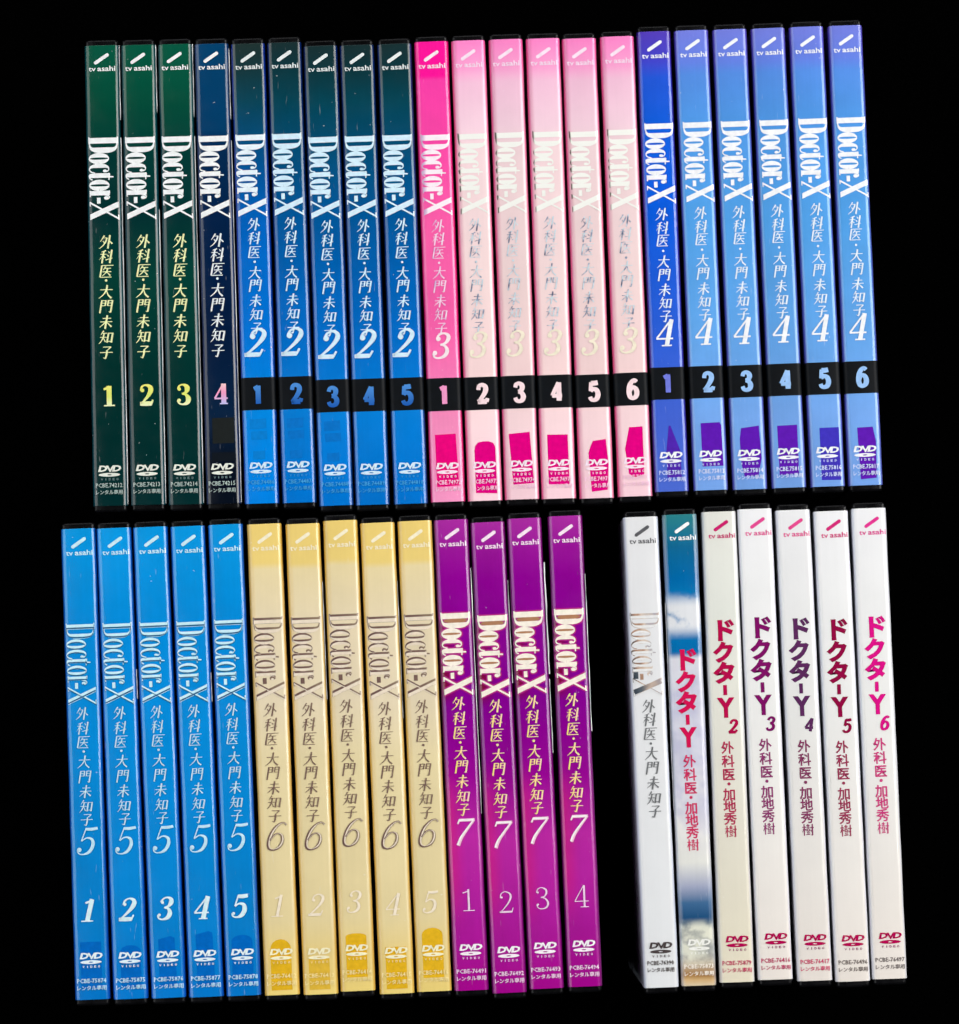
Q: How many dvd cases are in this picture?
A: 42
